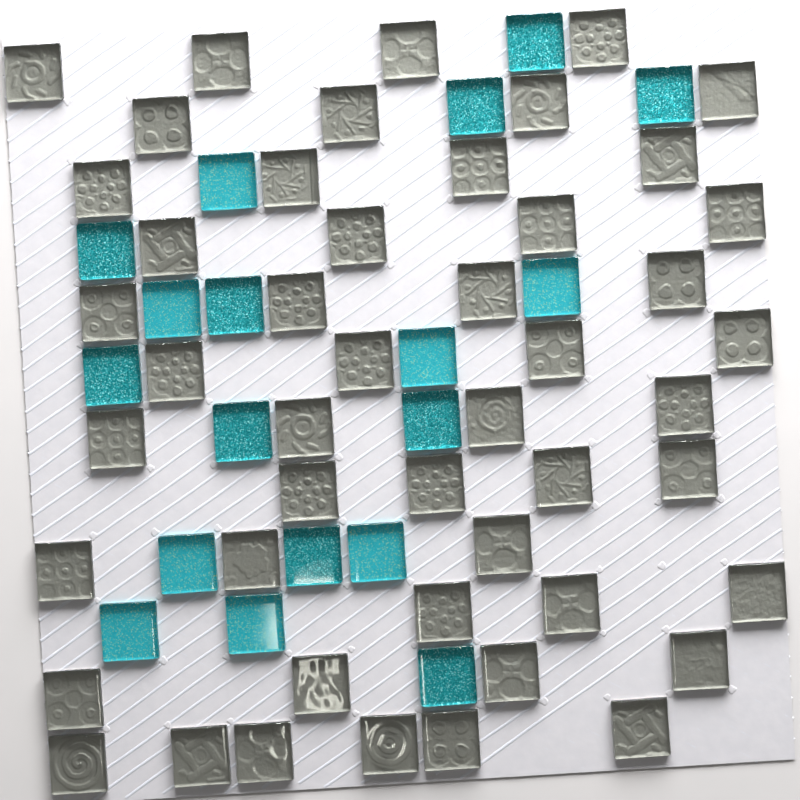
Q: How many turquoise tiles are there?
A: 18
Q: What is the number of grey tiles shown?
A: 48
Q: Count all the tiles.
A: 66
